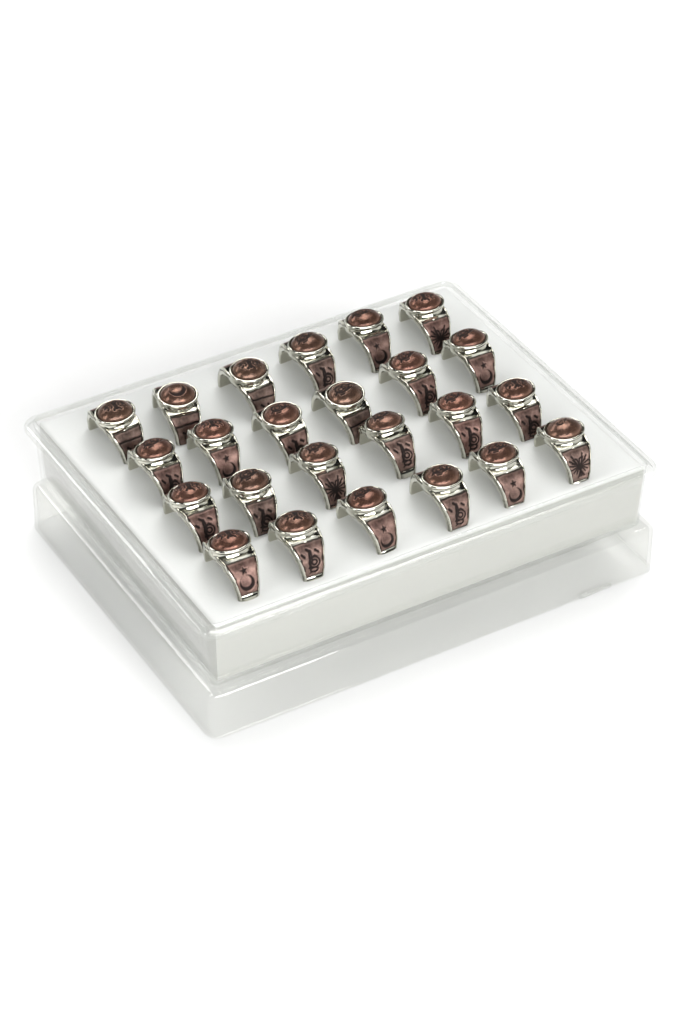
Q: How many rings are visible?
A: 24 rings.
